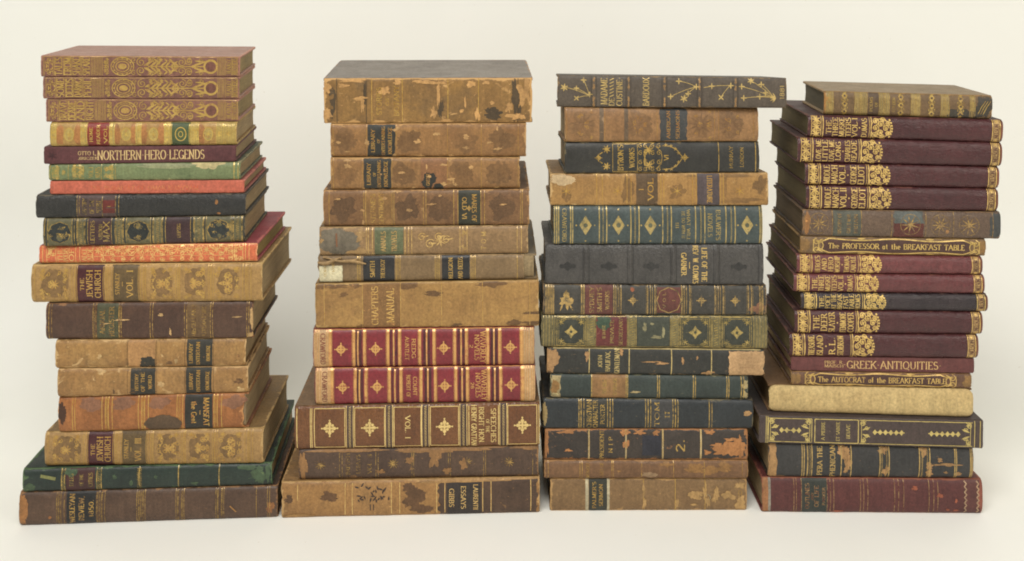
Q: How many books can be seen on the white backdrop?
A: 62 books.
